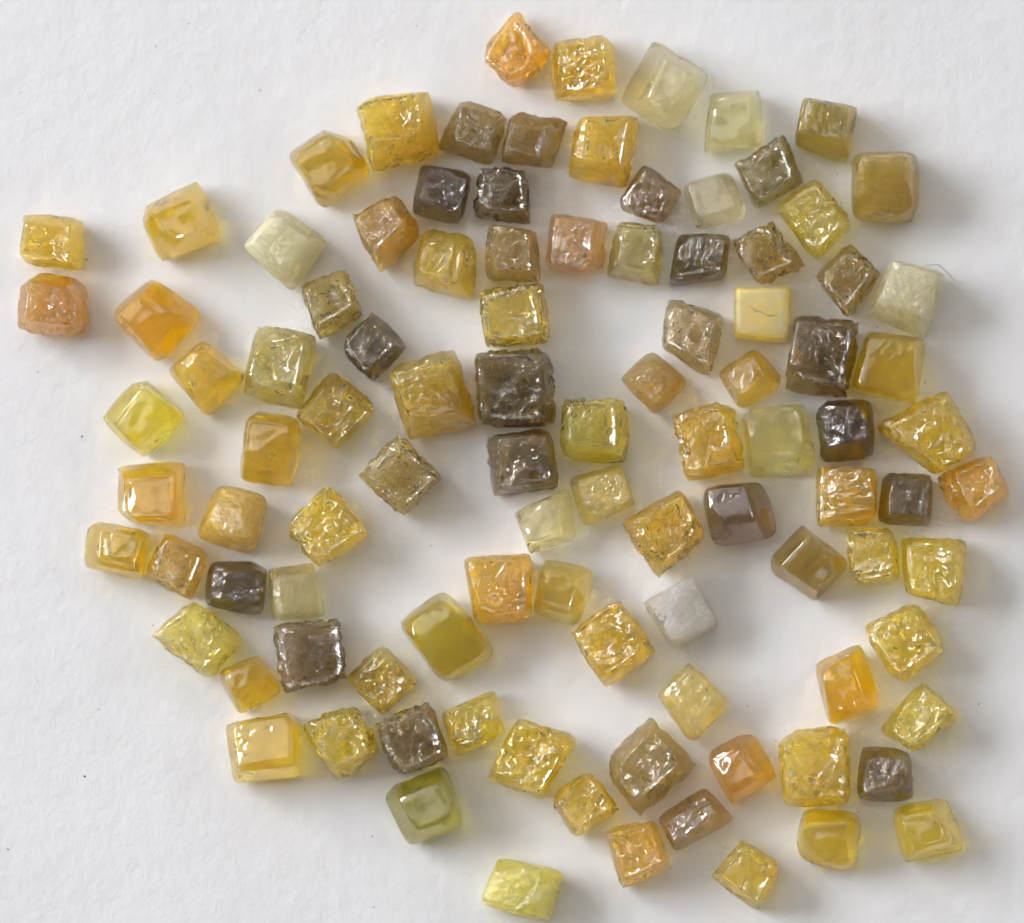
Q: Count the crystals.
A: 101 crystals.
